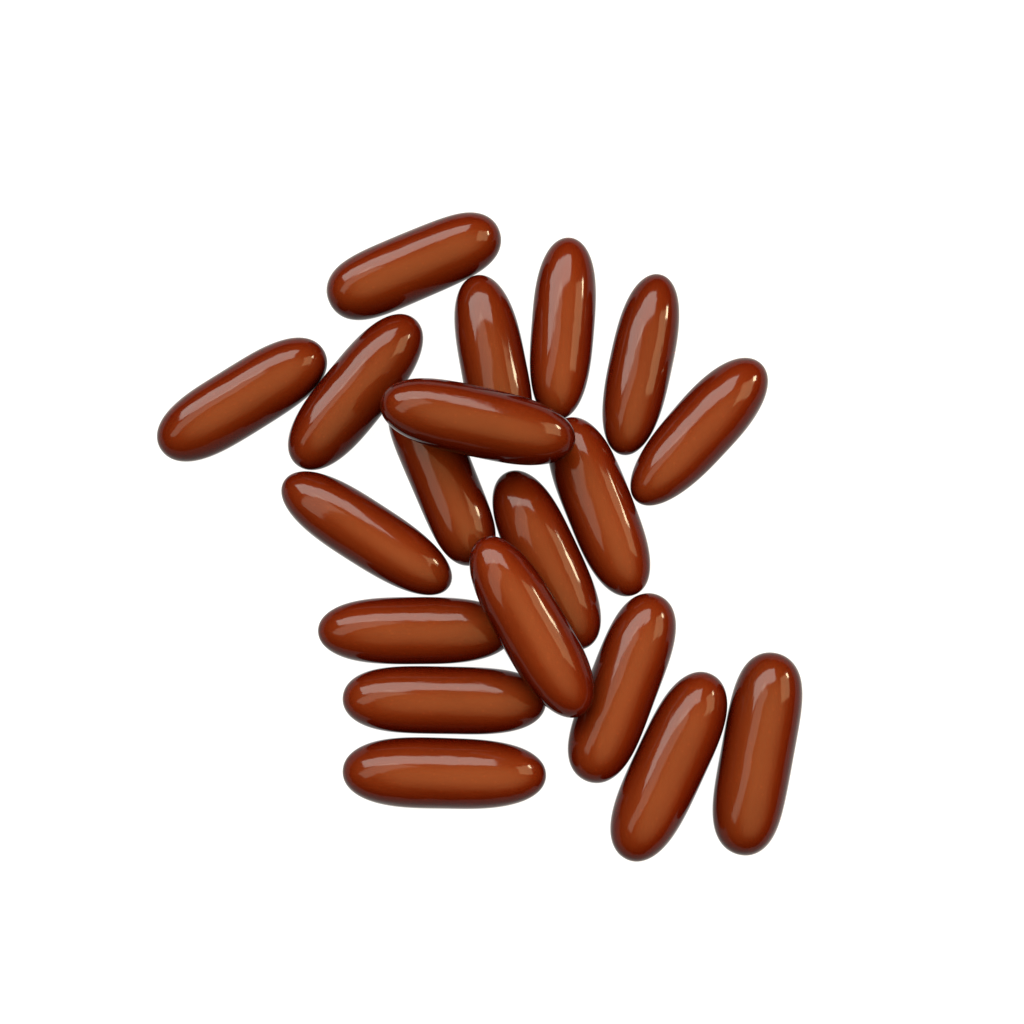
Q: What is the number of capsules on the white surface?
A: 19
